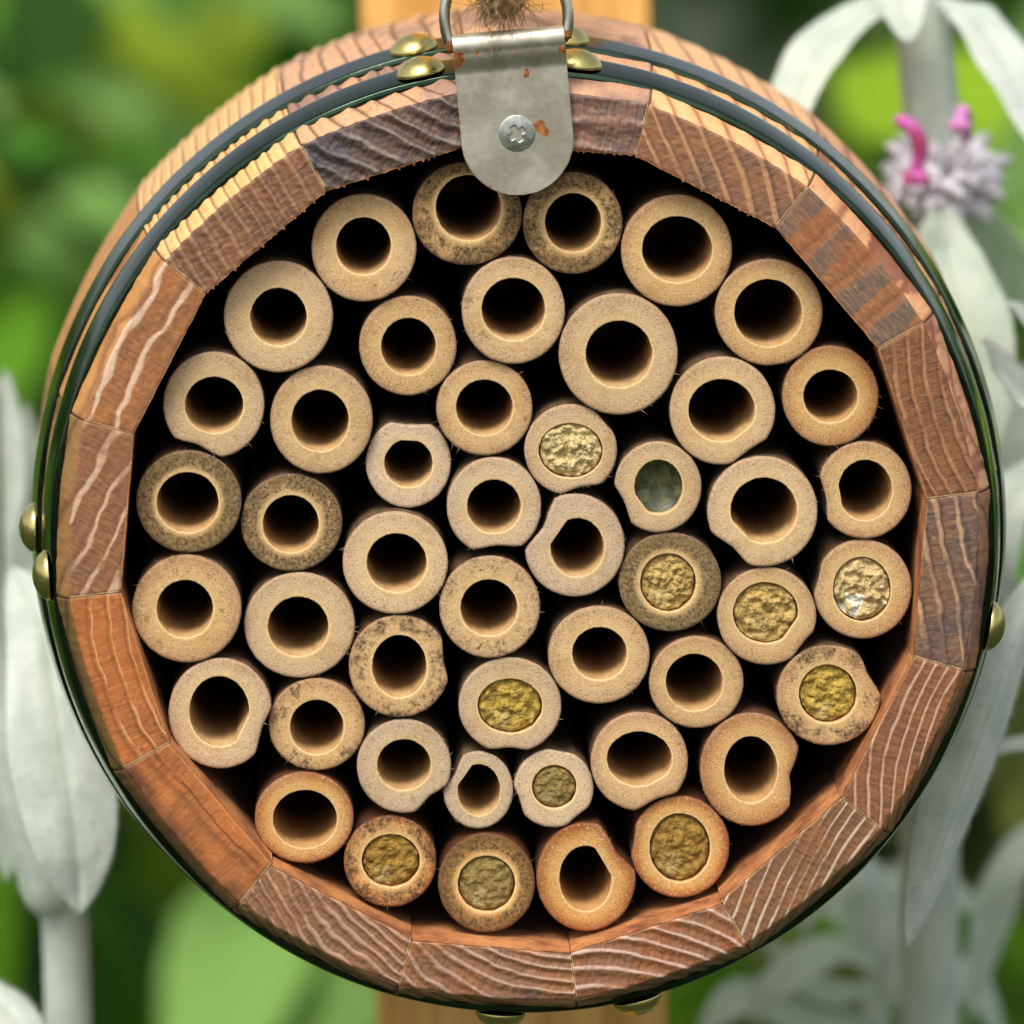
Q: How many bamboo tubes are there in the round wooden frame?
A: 47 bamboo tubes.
